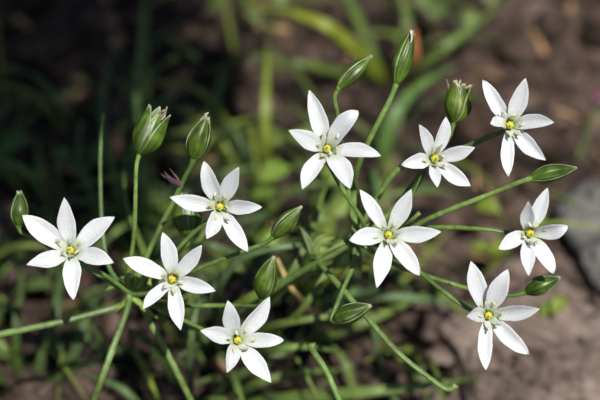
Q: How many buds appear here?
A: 12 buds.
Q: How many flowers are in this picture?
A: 10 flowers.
